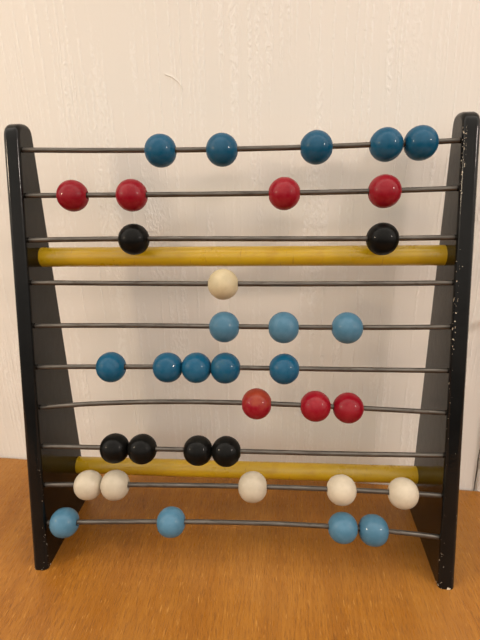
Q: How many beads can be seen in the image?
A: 36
